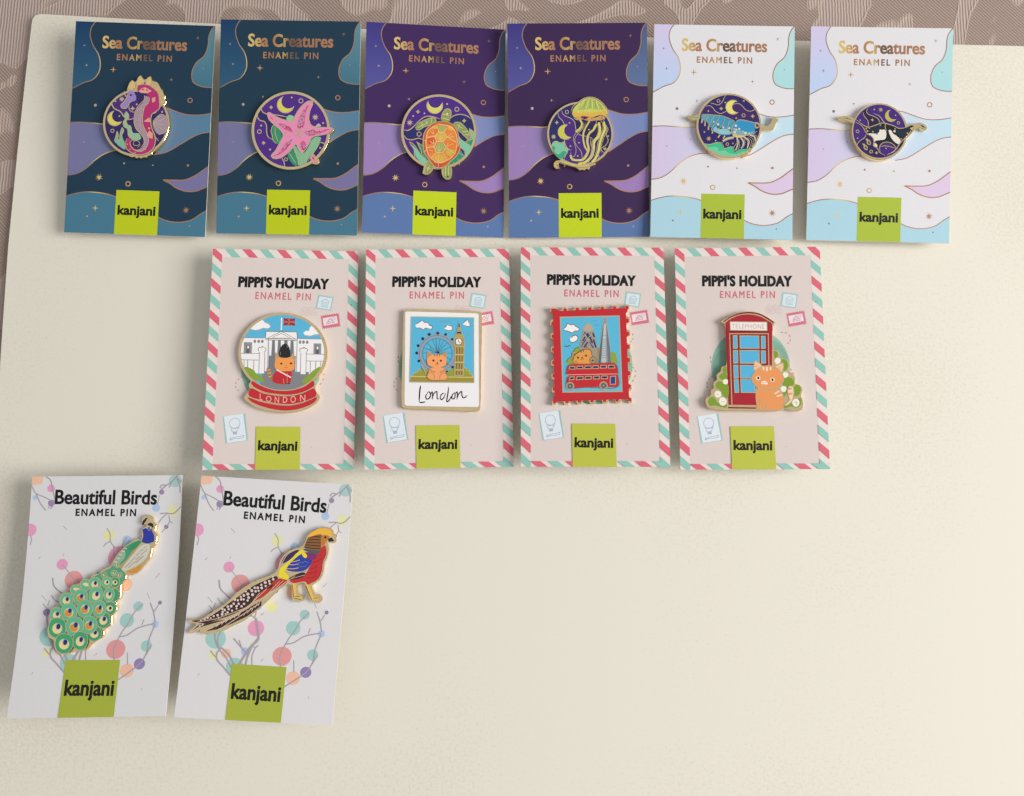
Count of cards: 12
